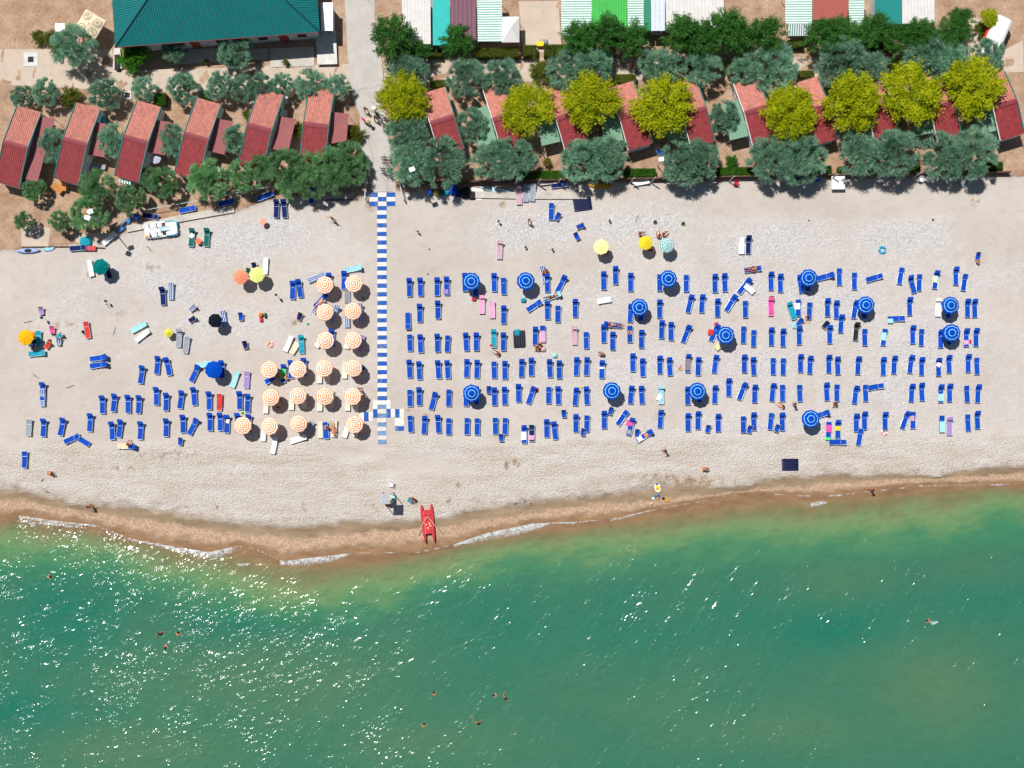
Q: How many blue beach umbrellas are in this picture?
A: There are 14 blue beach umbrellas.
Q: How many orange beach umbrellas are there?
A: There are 18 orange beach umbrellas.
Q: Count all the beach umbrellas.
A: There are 32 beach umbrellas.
